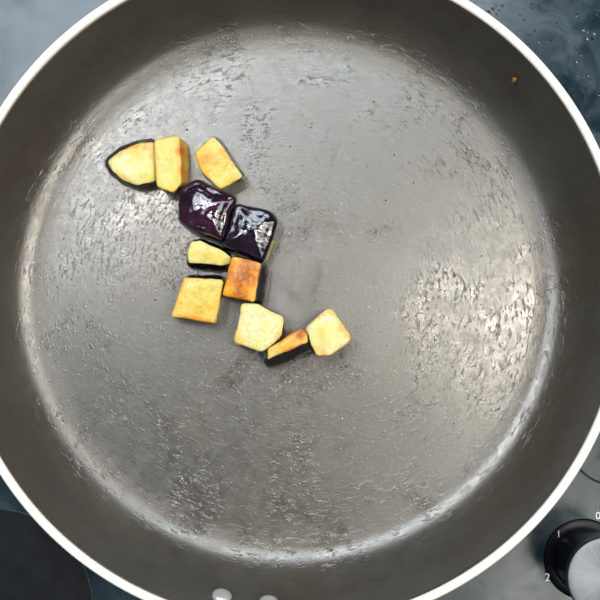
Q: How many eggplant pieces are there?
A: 11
